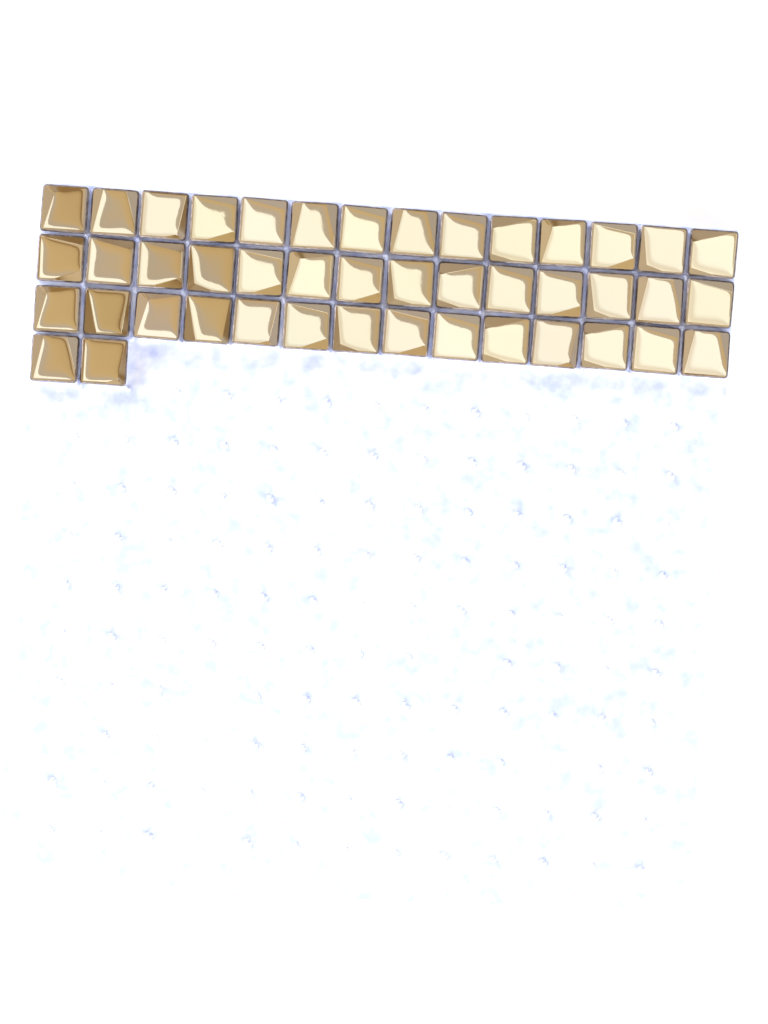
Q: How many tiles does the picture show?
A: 44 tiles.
